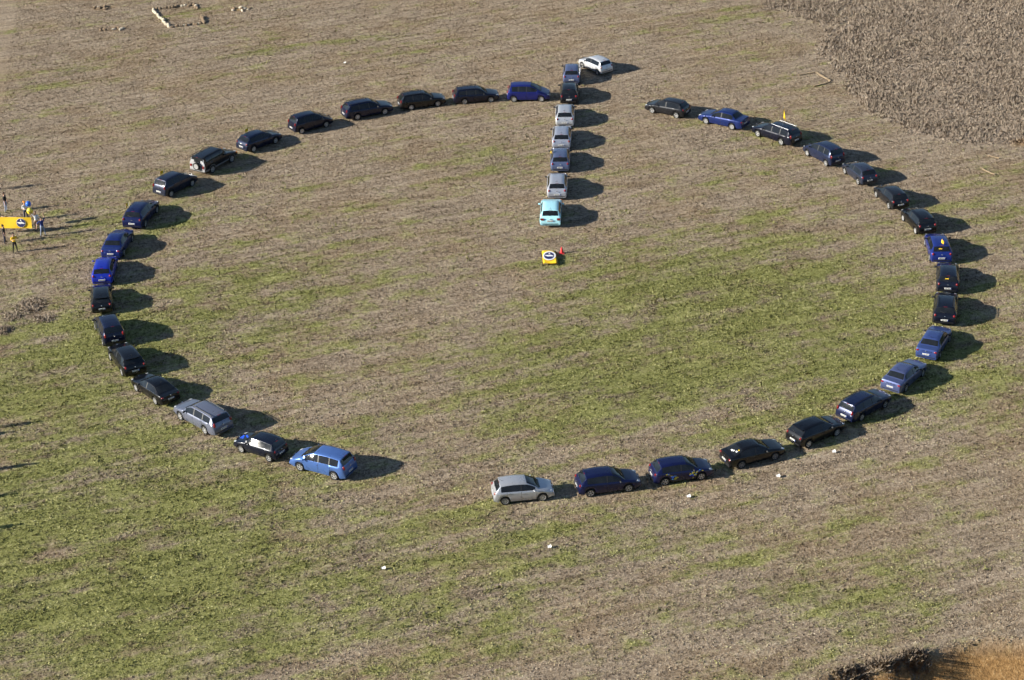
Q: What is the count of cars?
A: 44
